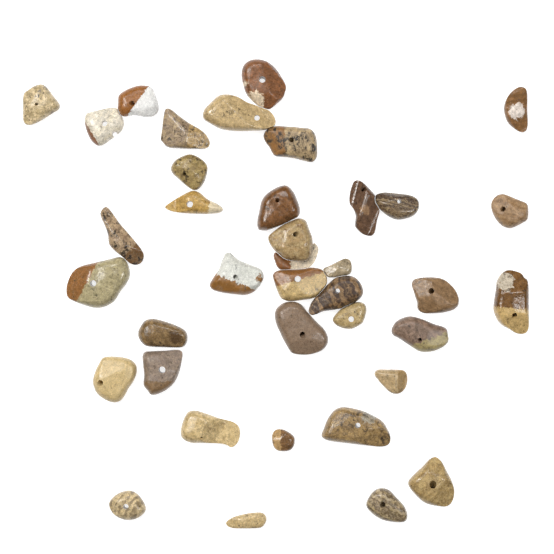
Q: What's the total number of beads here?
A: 38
